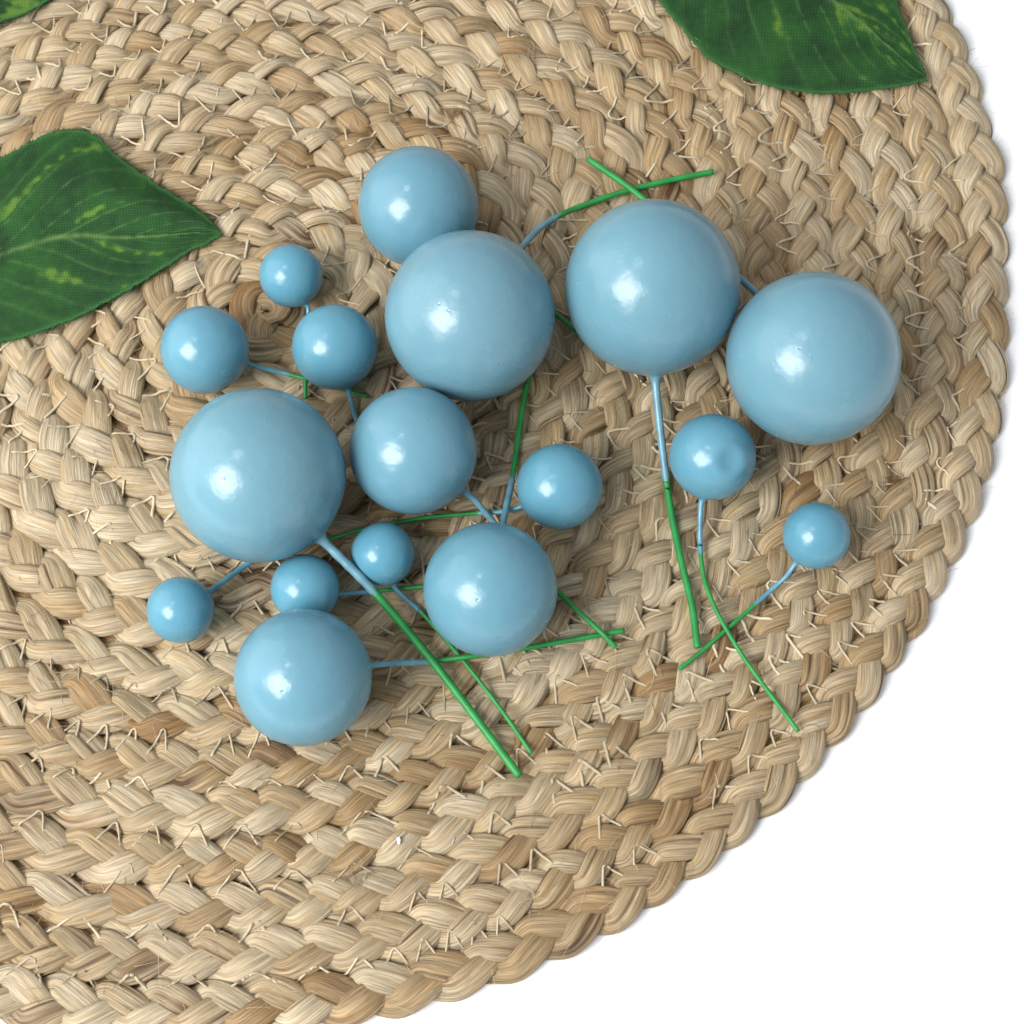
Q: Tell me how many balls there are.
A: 17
